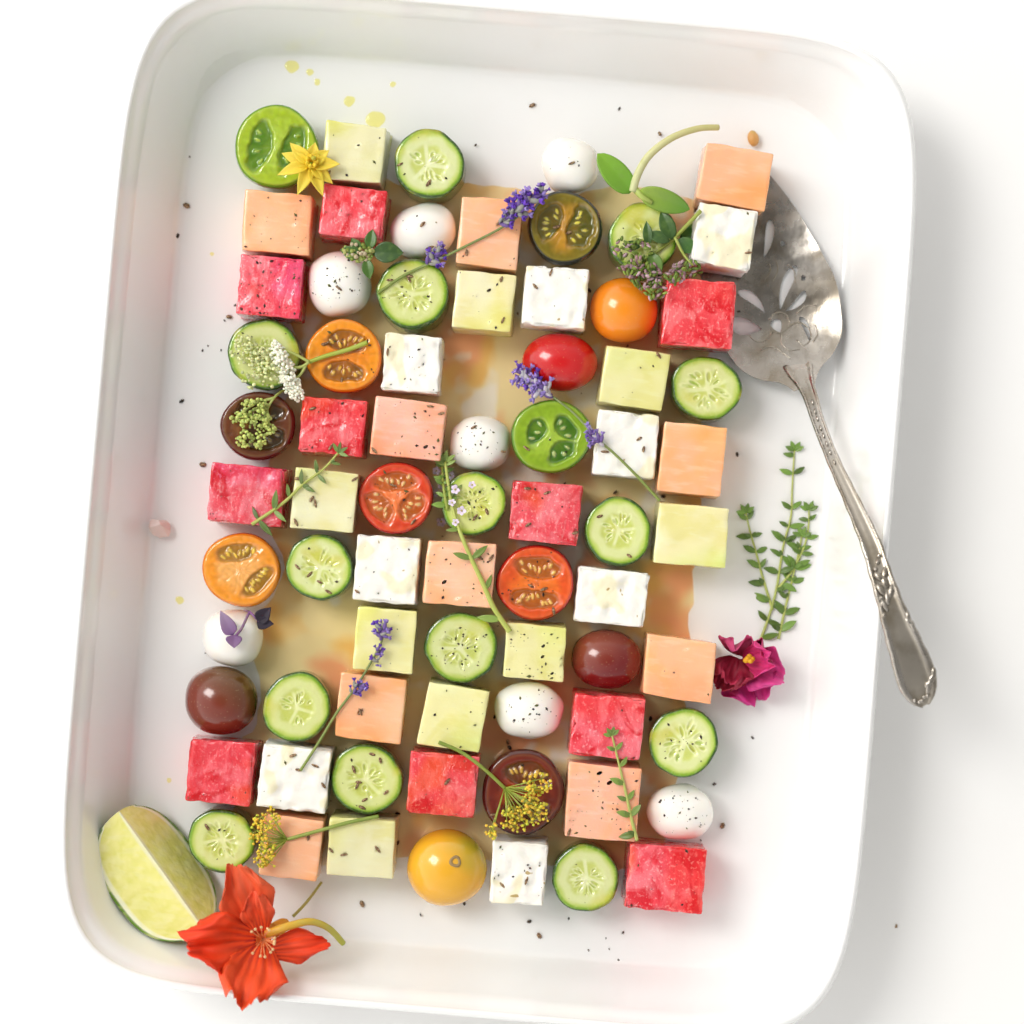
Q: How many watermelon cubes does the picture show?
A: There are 10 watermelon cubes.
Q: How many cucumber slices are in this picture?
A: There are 14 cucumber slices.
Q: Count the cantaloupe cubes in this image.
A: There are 10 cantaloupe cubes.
